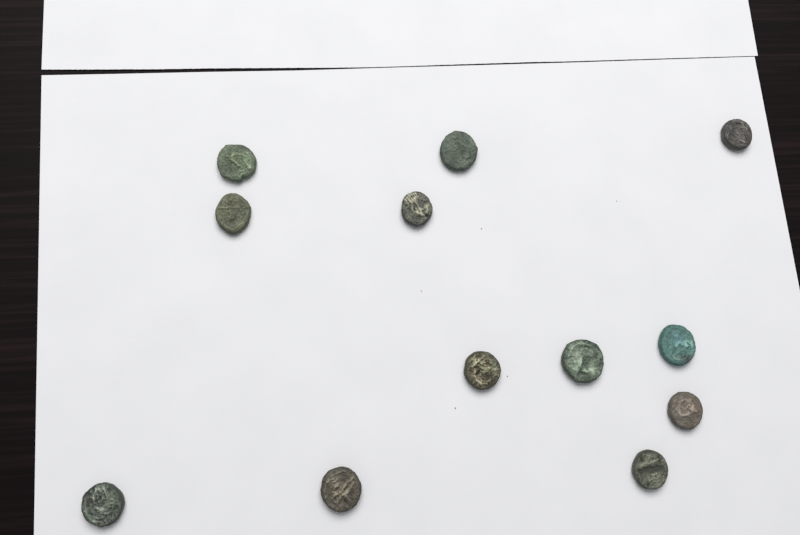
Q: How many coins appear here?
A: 12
